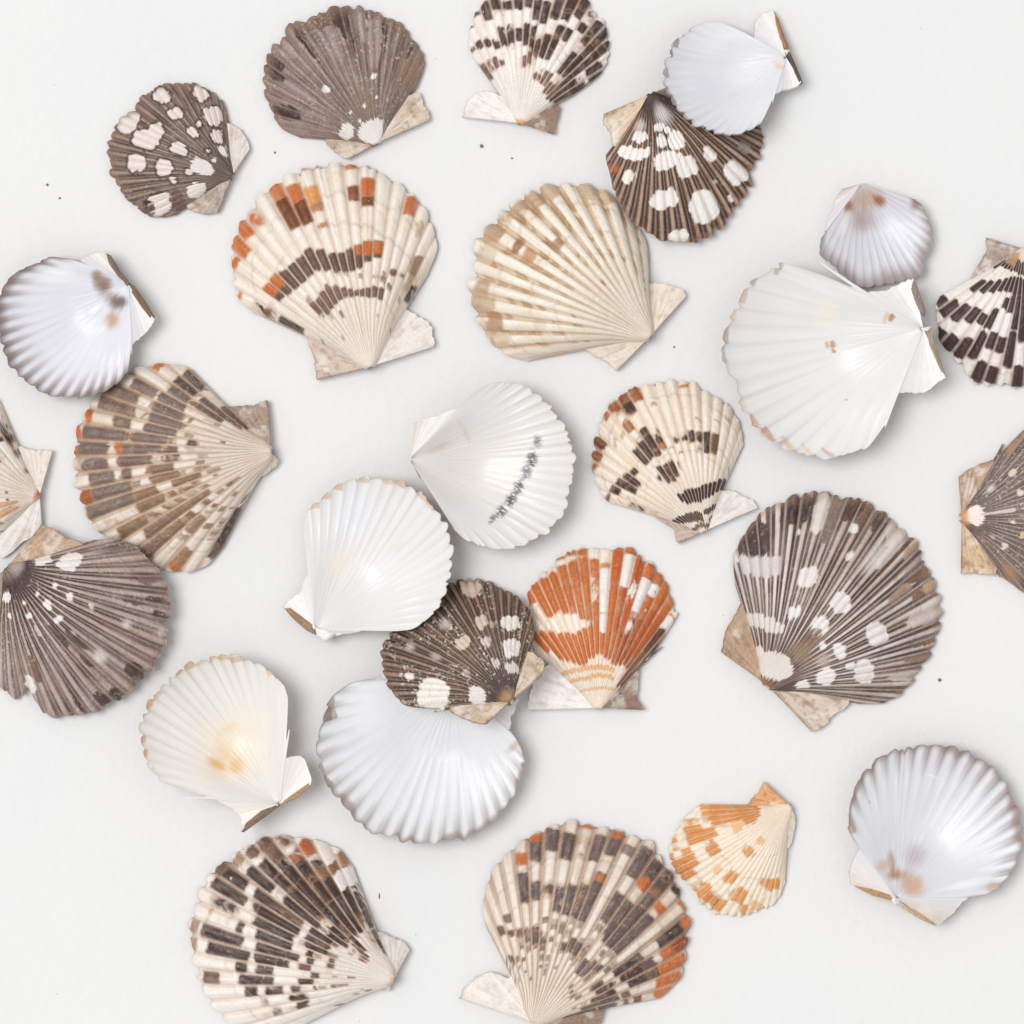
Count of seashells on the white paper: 27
